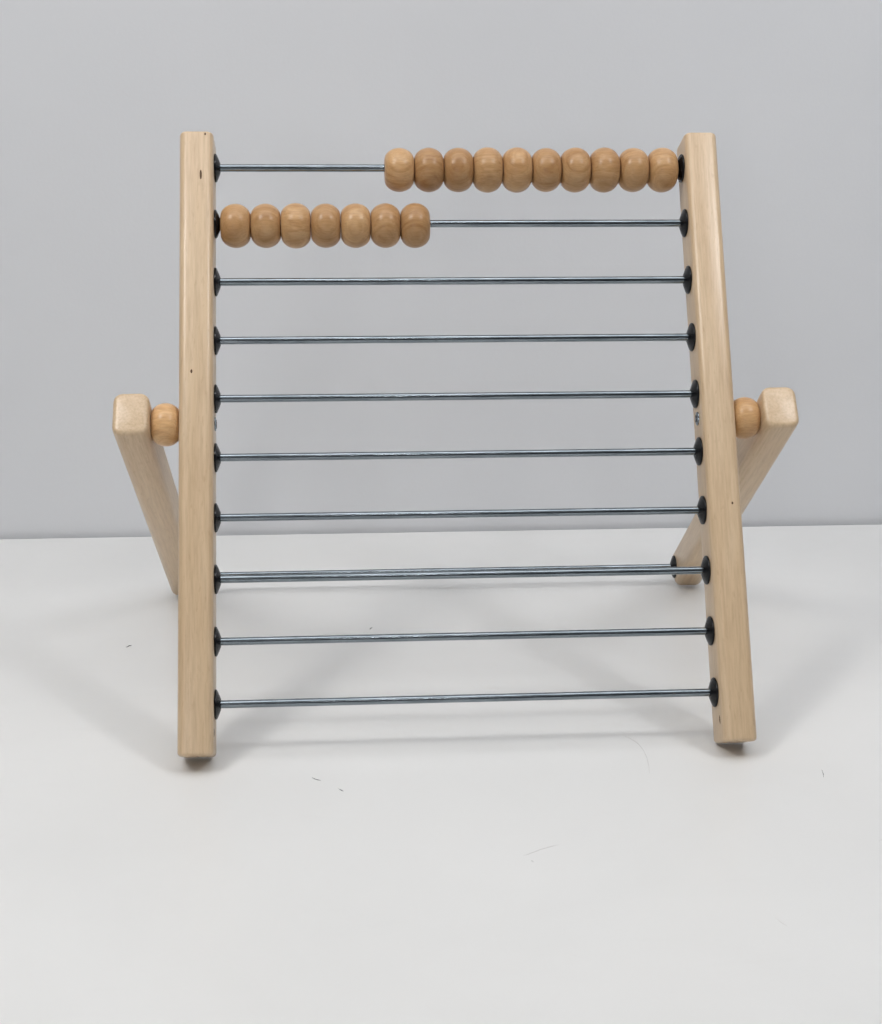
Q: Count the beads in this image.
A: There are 17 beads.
